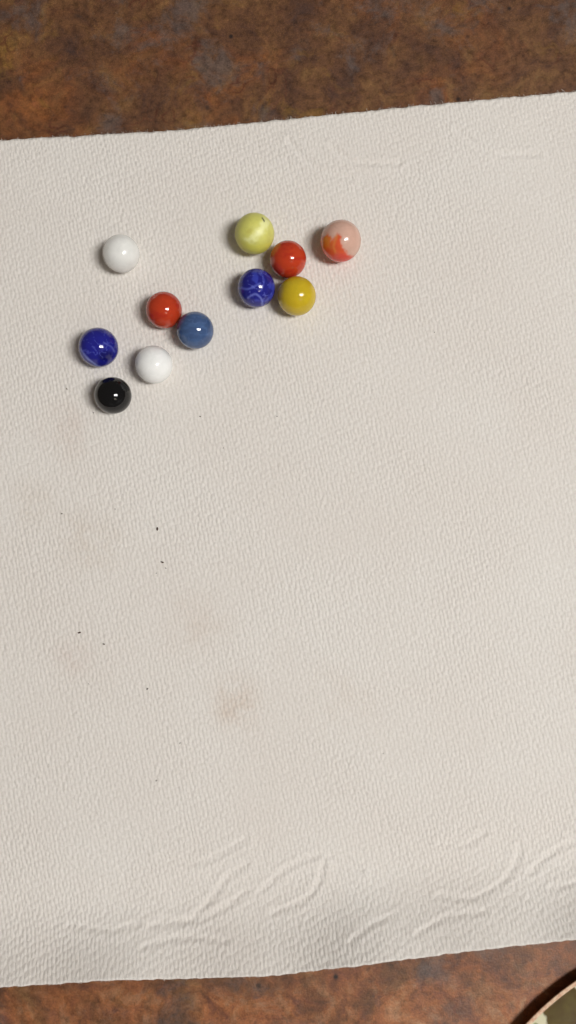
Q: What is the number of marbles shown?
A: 11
